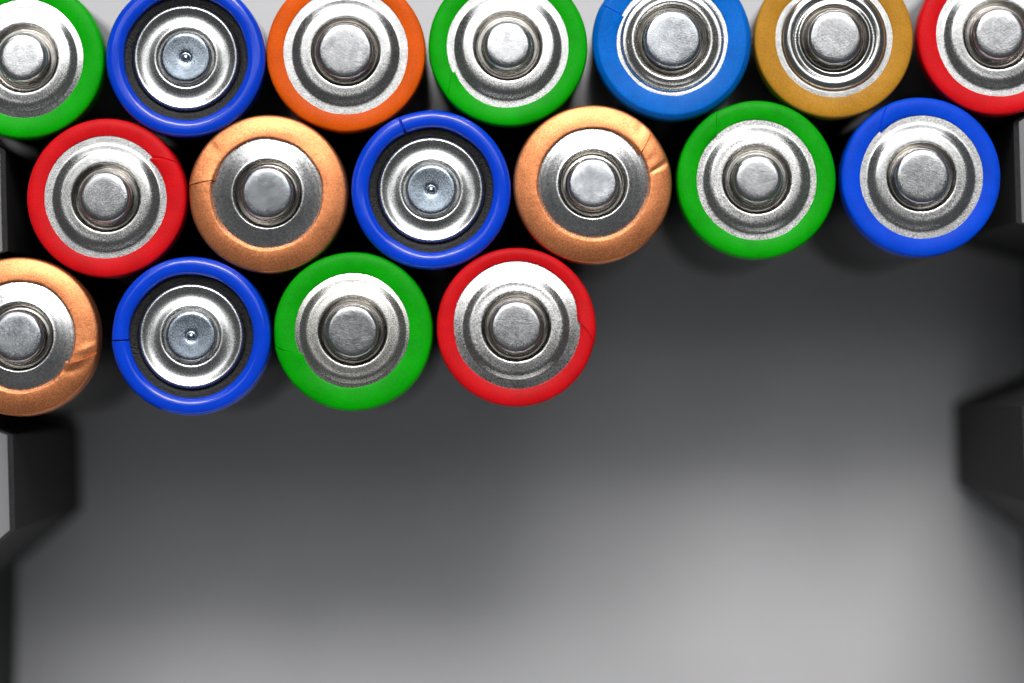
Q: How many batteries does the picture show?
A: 17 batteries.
